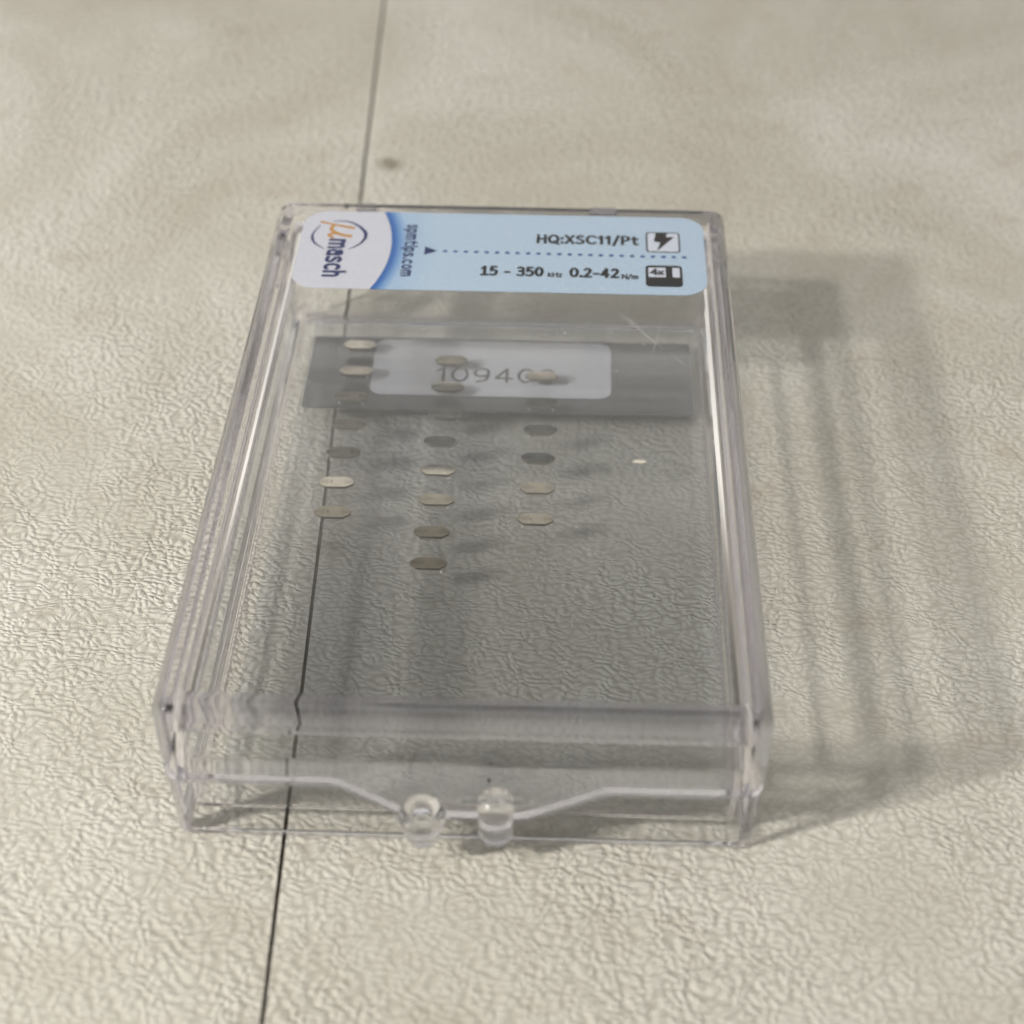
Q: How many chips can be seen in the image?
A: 21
